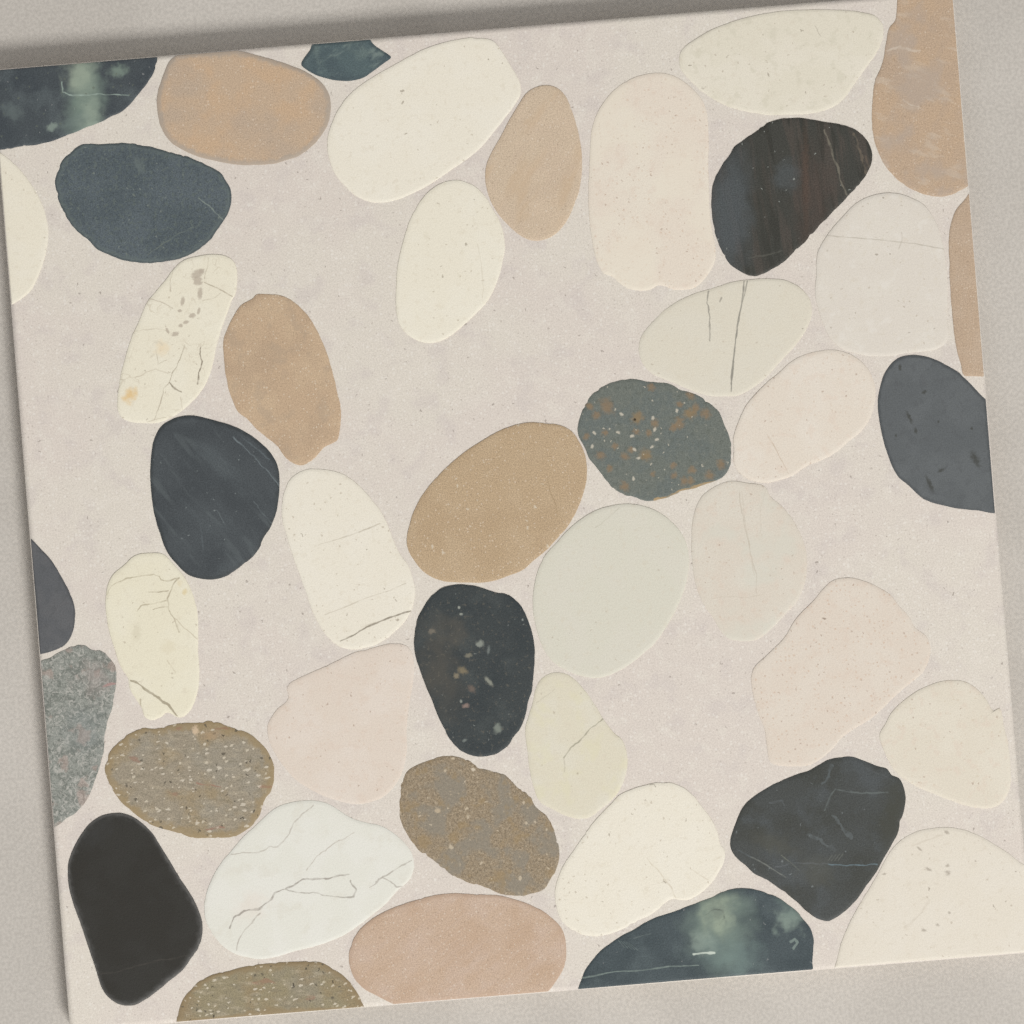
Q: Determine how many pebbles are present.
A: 43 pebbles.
